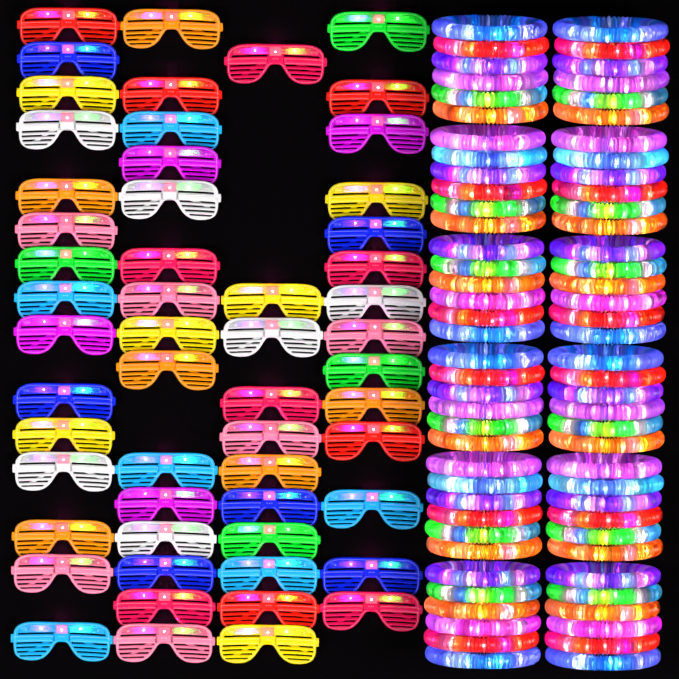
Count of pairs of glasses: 55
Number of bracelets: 72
